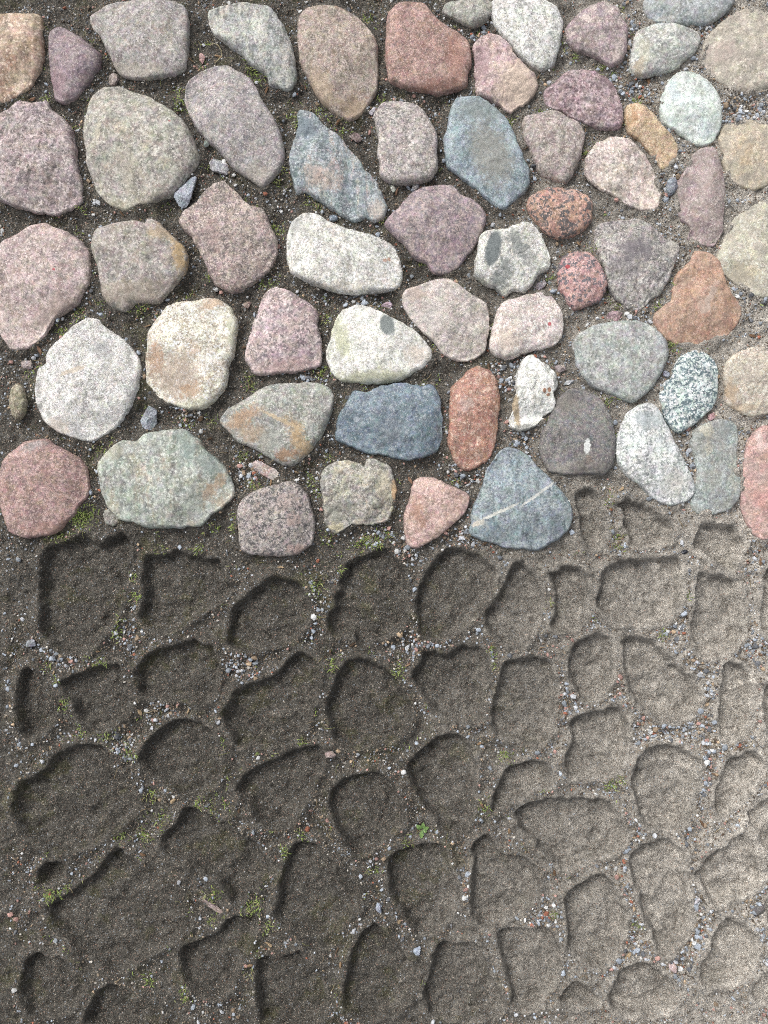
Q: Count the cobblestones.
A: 61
